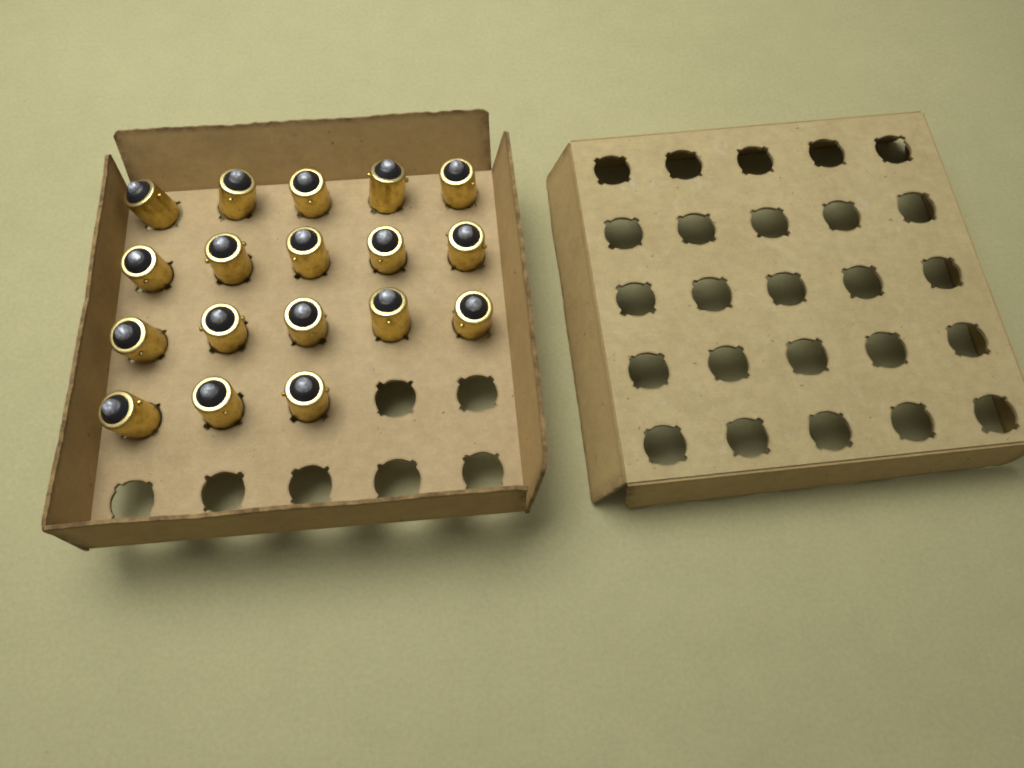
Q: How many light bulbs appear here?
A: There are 18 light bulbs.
